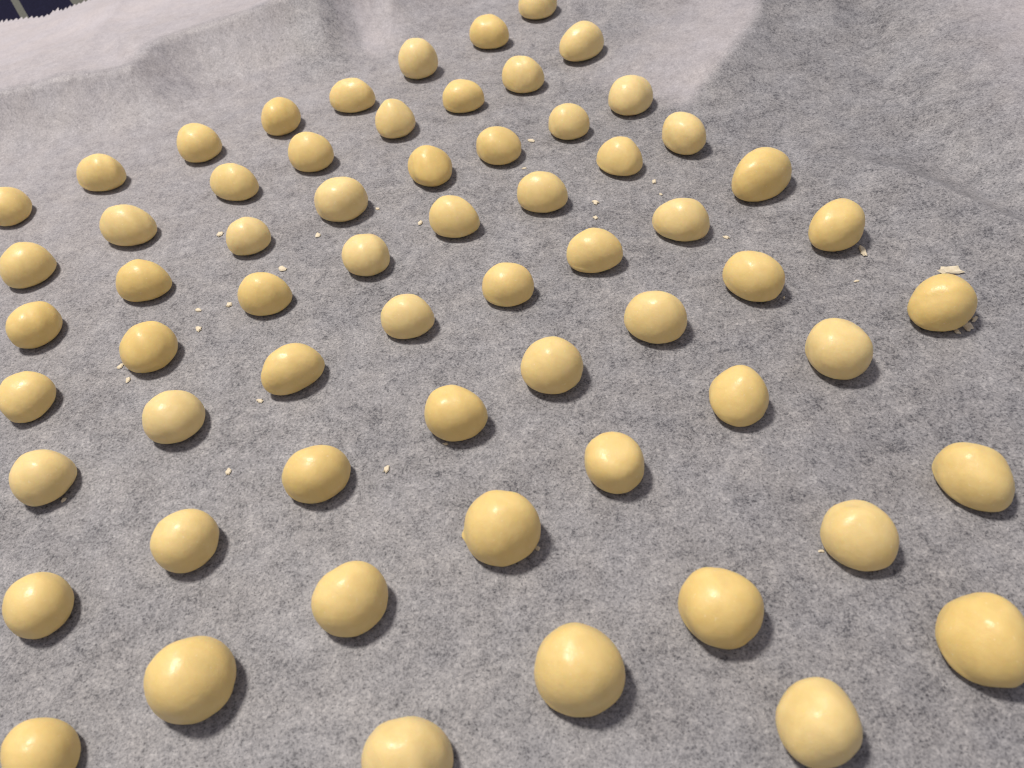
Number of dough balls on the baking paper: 63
